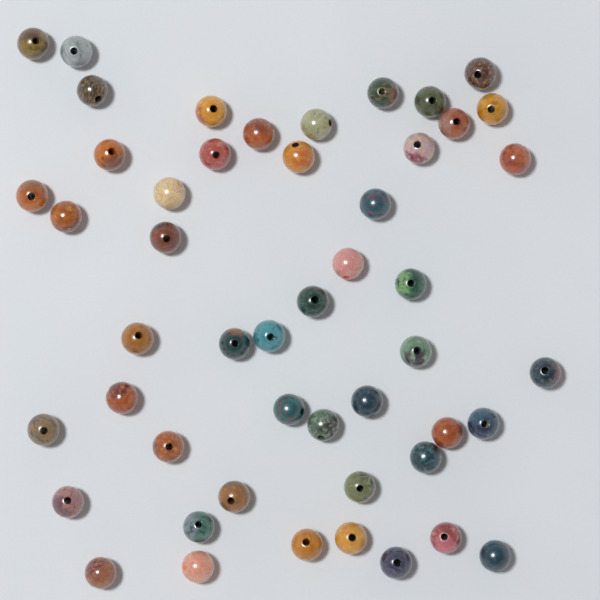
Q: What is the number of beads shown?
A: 49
